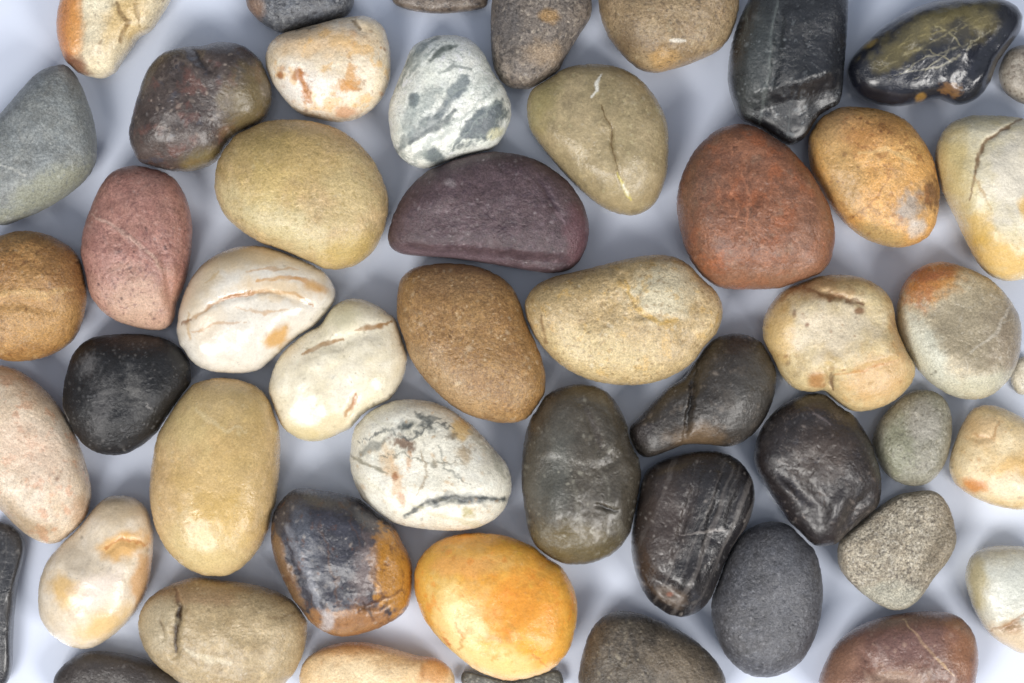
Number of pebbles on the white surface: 50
